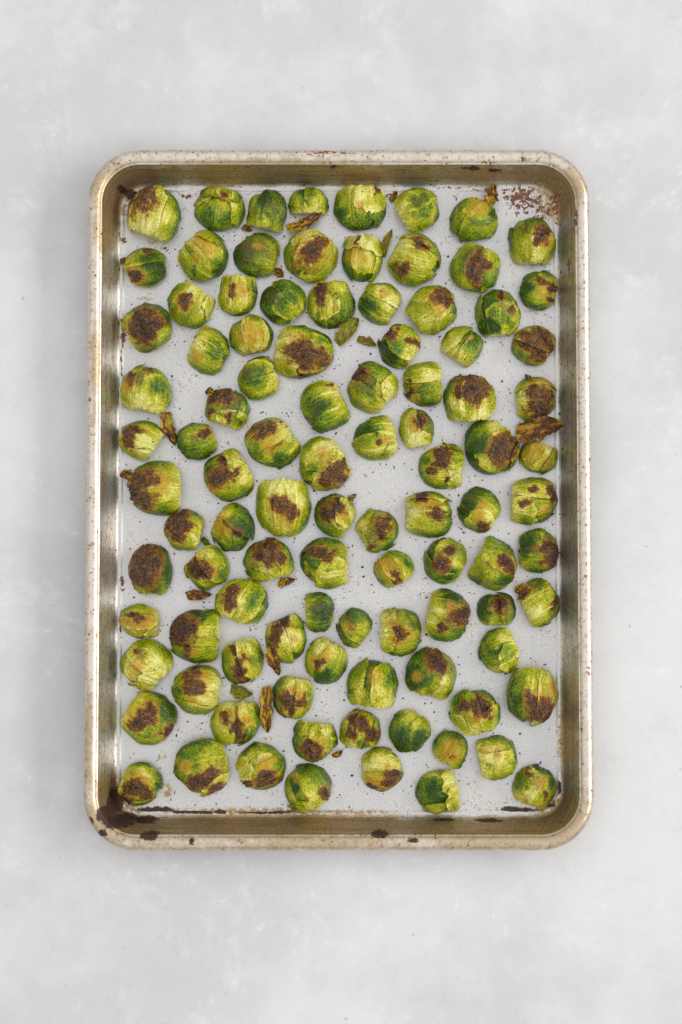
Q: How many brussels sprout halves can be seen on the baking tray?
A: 99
